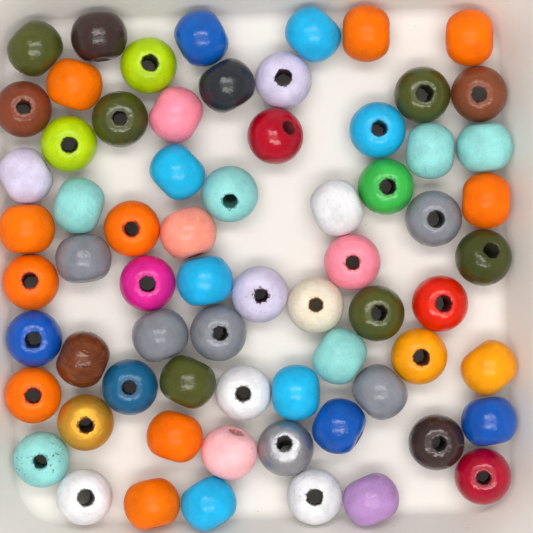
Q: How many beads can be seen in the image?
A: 68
